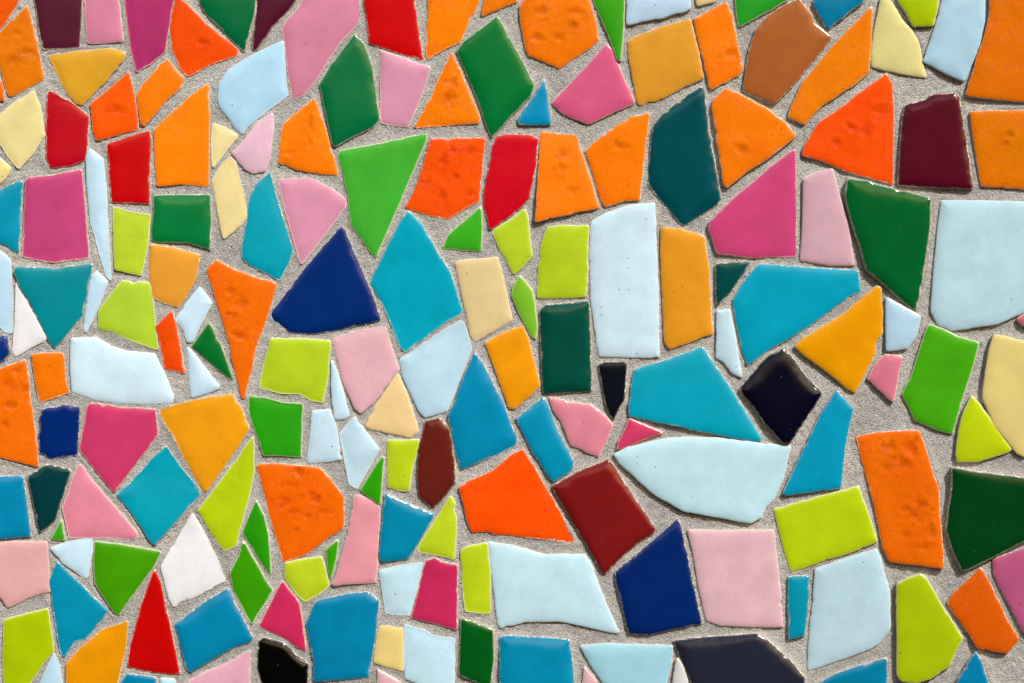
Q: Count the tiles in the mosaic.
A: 183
